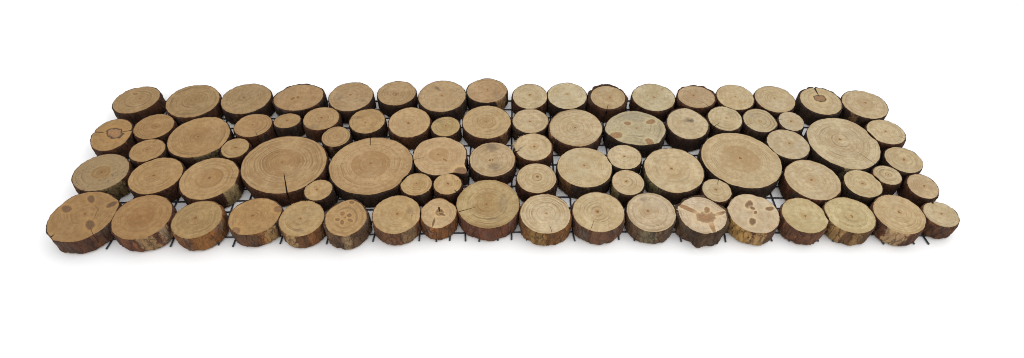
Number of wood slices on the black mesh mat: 81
